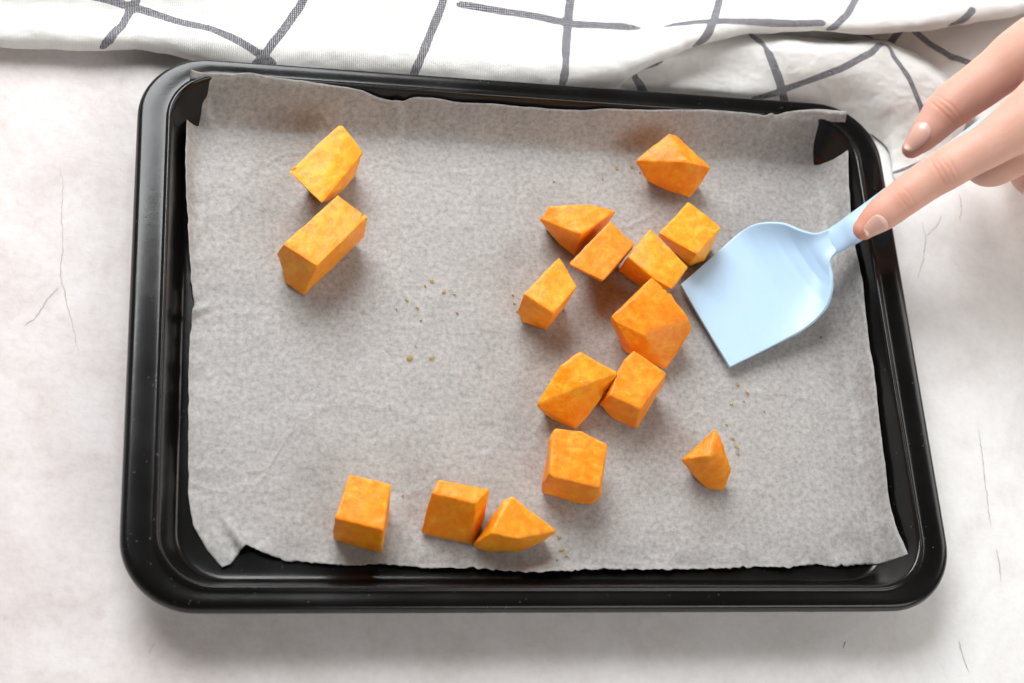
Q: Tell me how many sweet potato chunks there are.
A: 16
